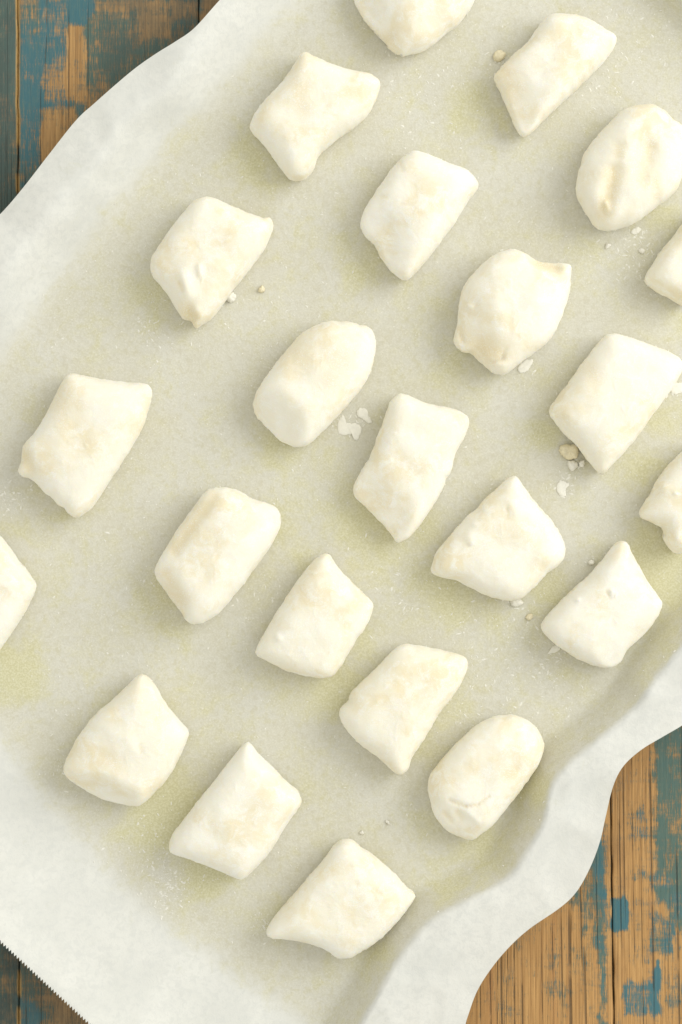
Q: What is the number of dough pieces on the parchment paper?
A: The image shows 23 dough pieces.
